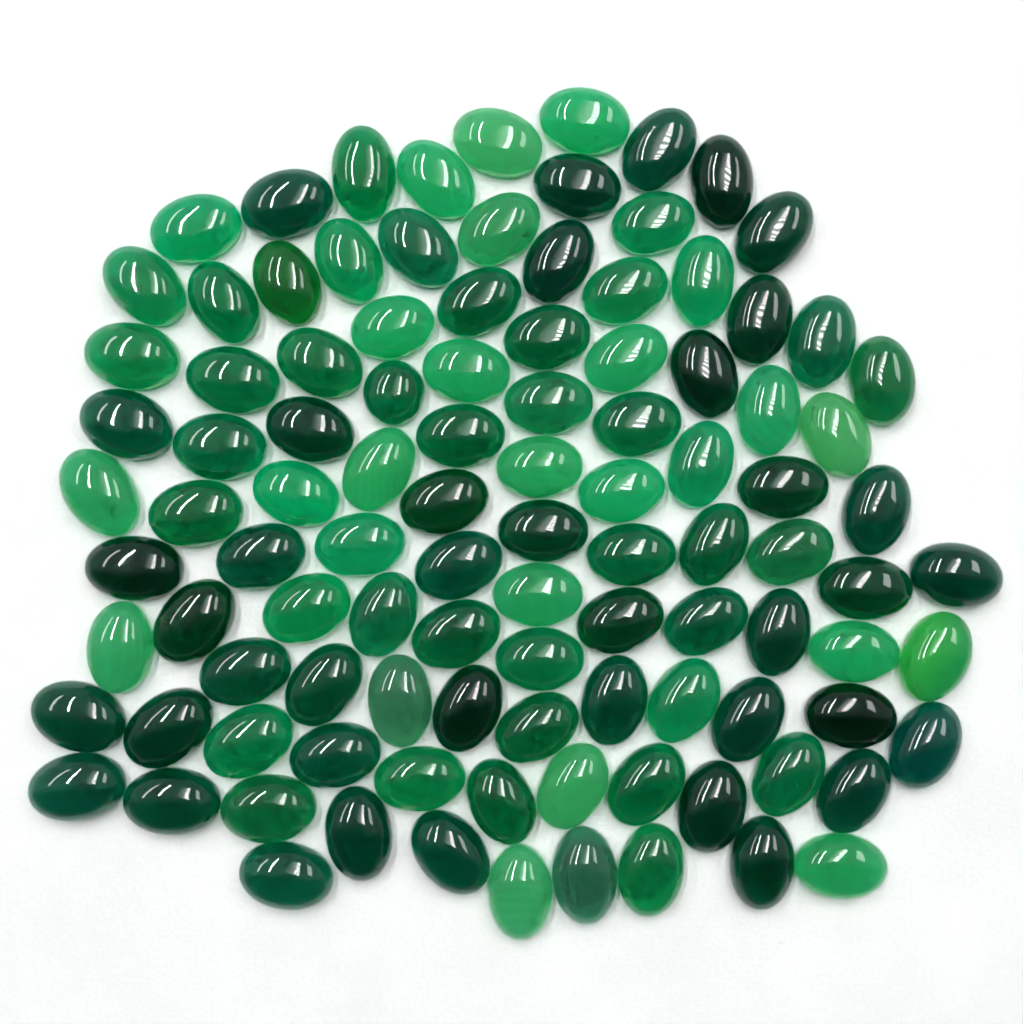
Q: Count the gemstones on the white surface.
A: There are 105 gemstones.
